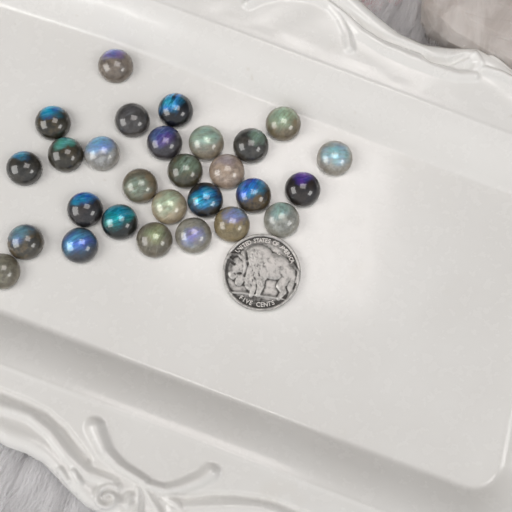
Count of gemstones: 28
